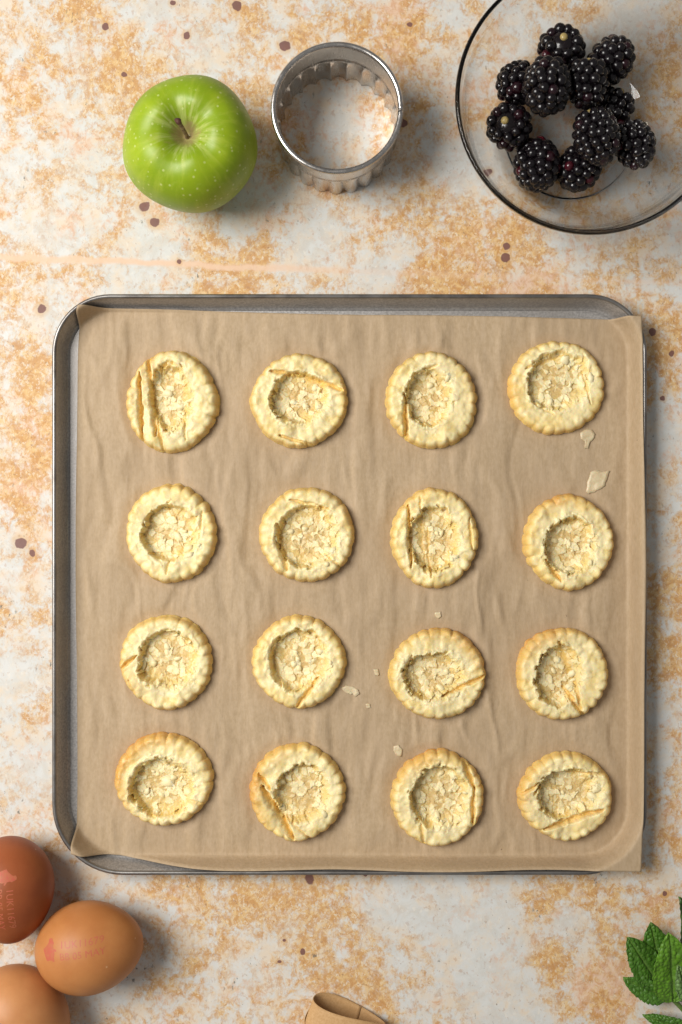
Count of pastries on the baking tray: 16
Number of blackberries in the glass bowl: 11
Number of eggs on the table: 3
